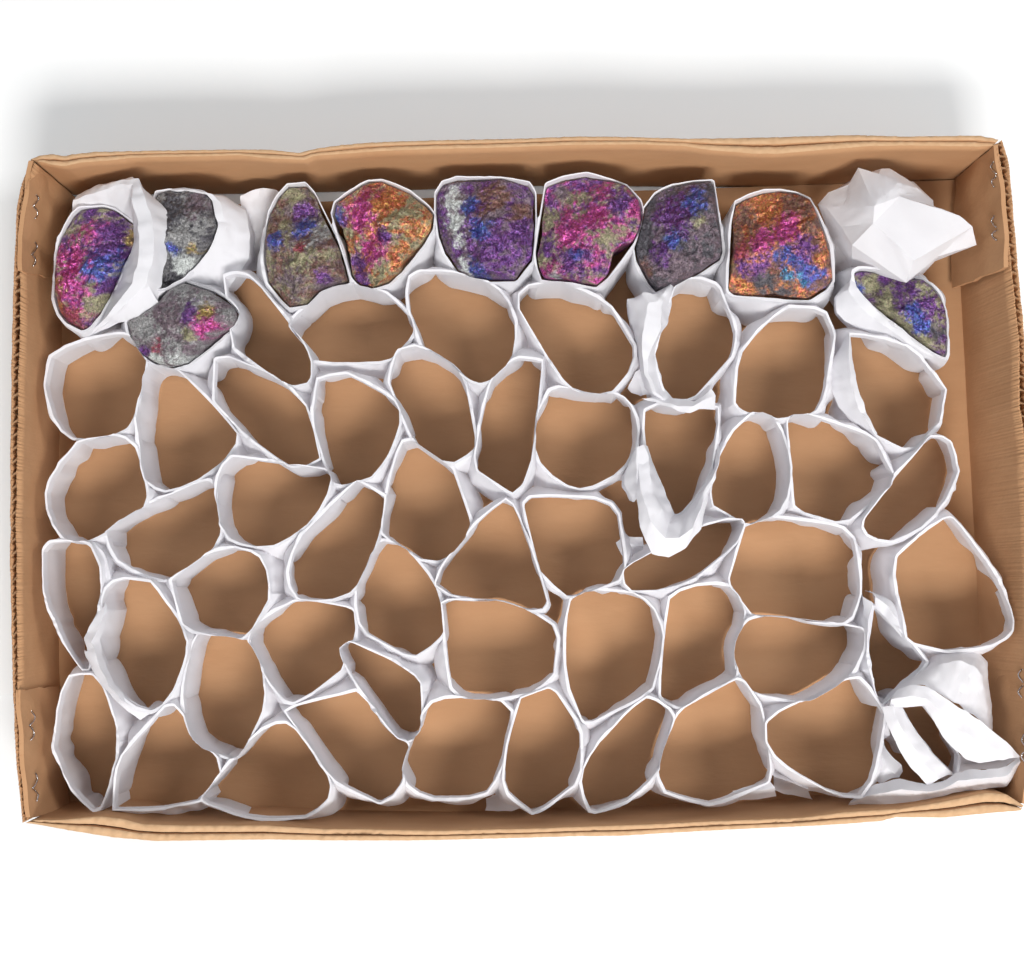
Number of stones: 10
